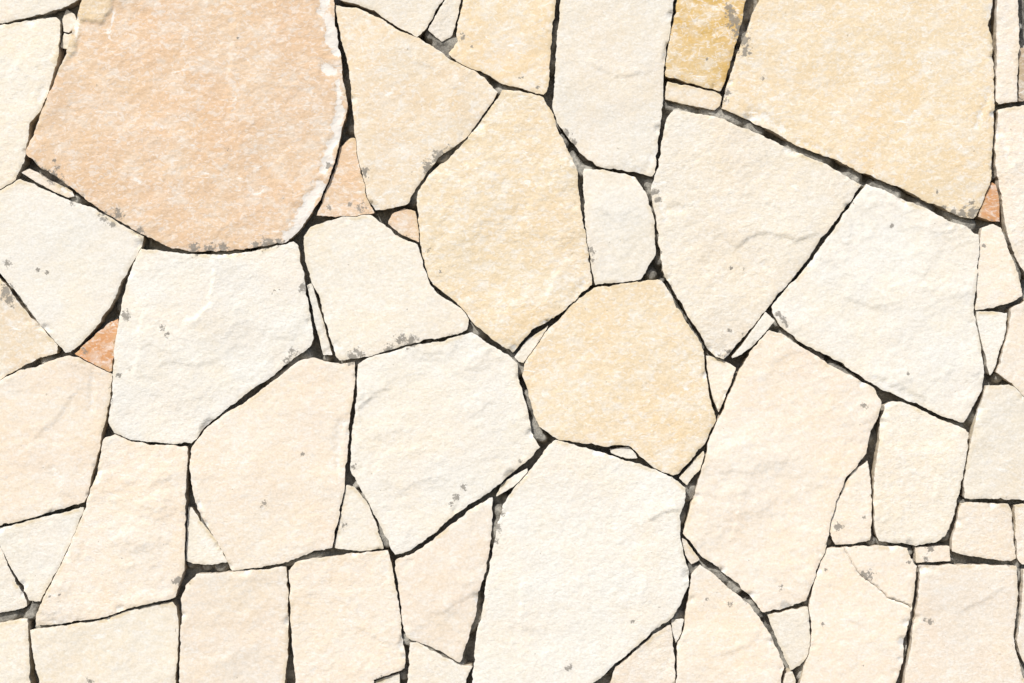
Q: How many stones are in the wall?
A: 72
